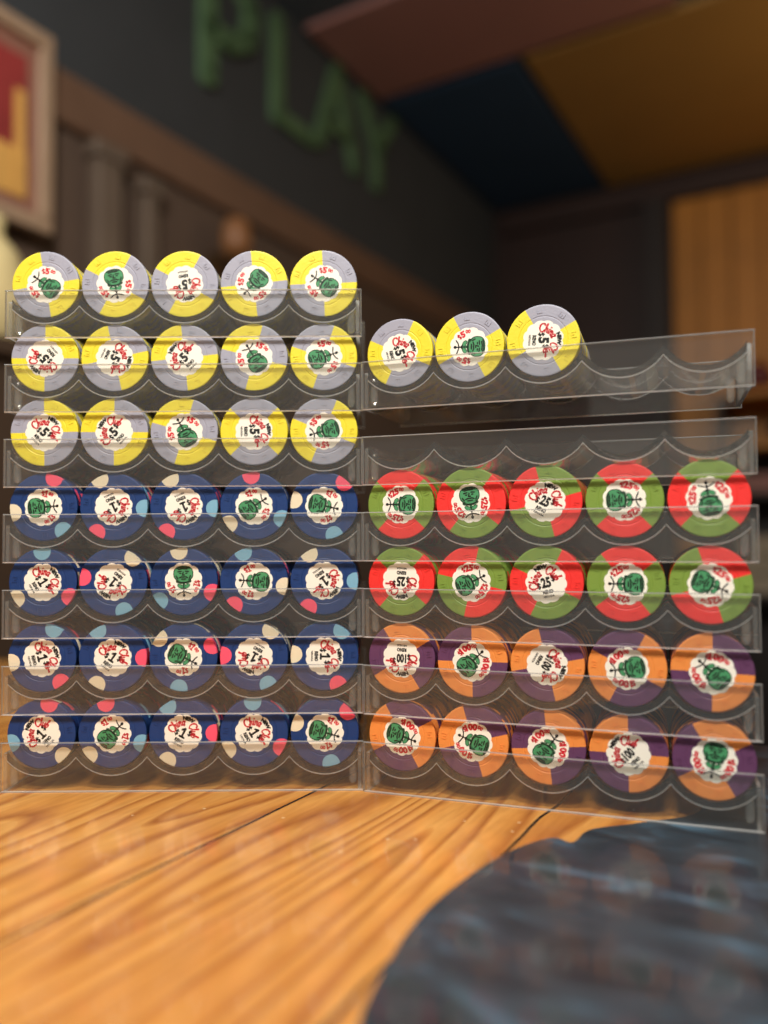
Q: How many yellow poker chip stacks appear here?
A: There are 18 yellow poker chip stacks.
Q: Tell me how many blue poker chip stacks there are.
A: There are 20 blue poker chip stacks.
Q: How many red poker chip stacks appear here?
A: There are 10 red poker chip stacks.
